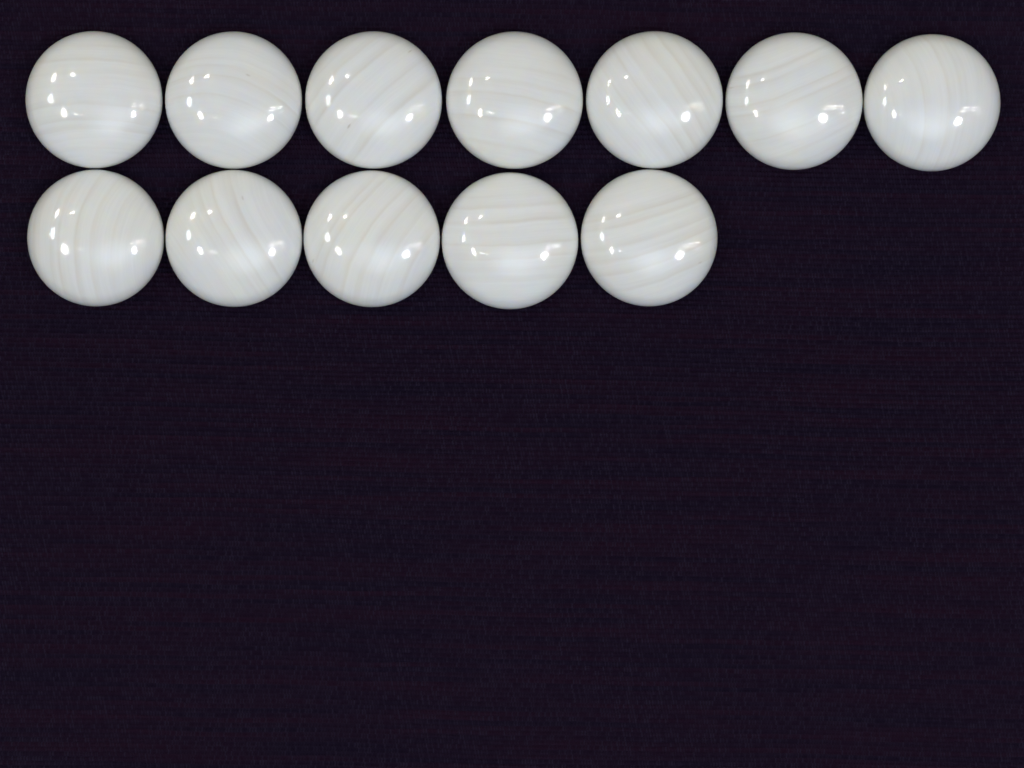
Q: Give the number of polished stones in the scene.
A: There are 12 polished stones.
